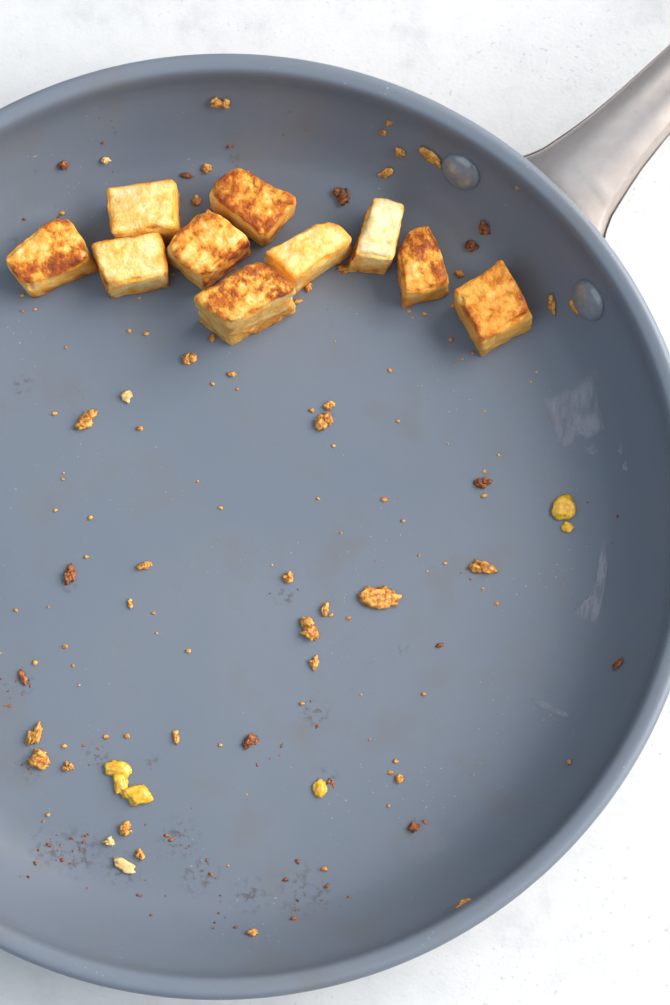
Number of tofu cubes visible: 10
